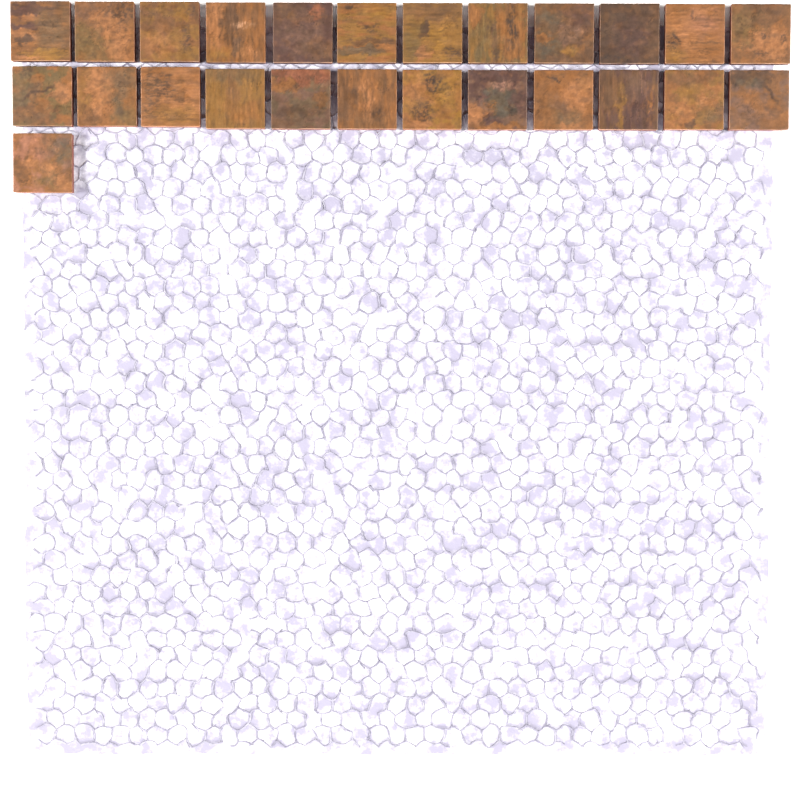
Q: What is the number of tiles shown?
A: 25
